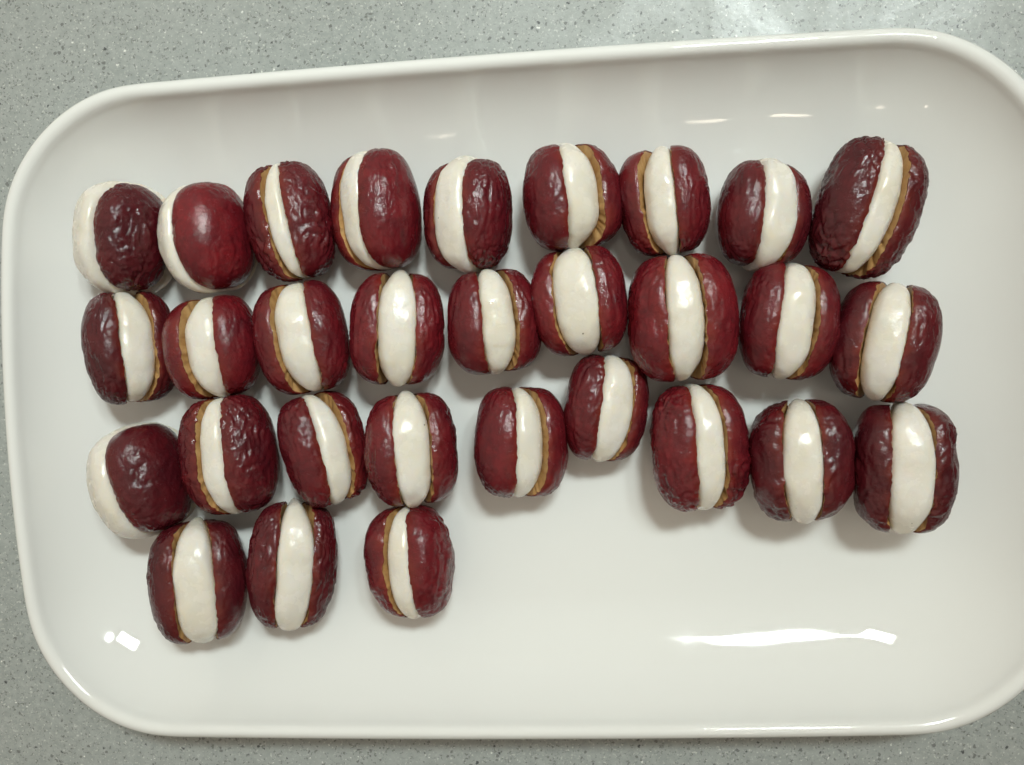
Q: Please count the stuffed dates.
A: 30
